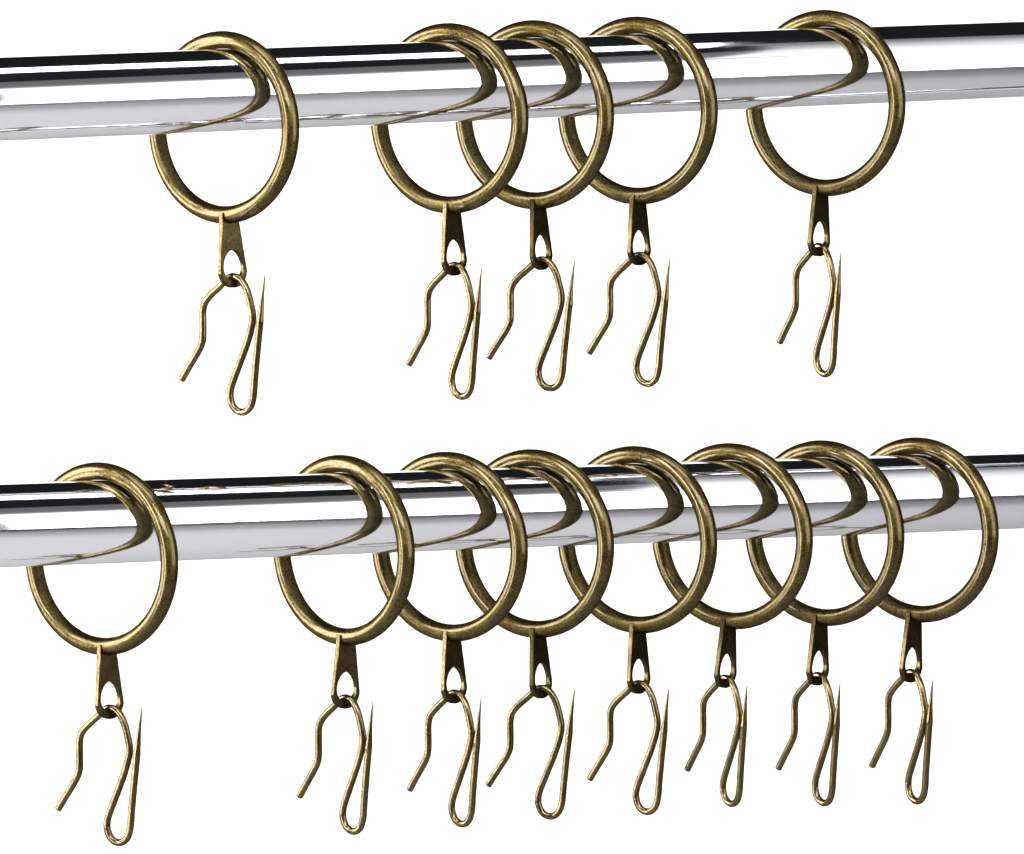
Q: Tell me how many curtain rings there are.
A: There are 13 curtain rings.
